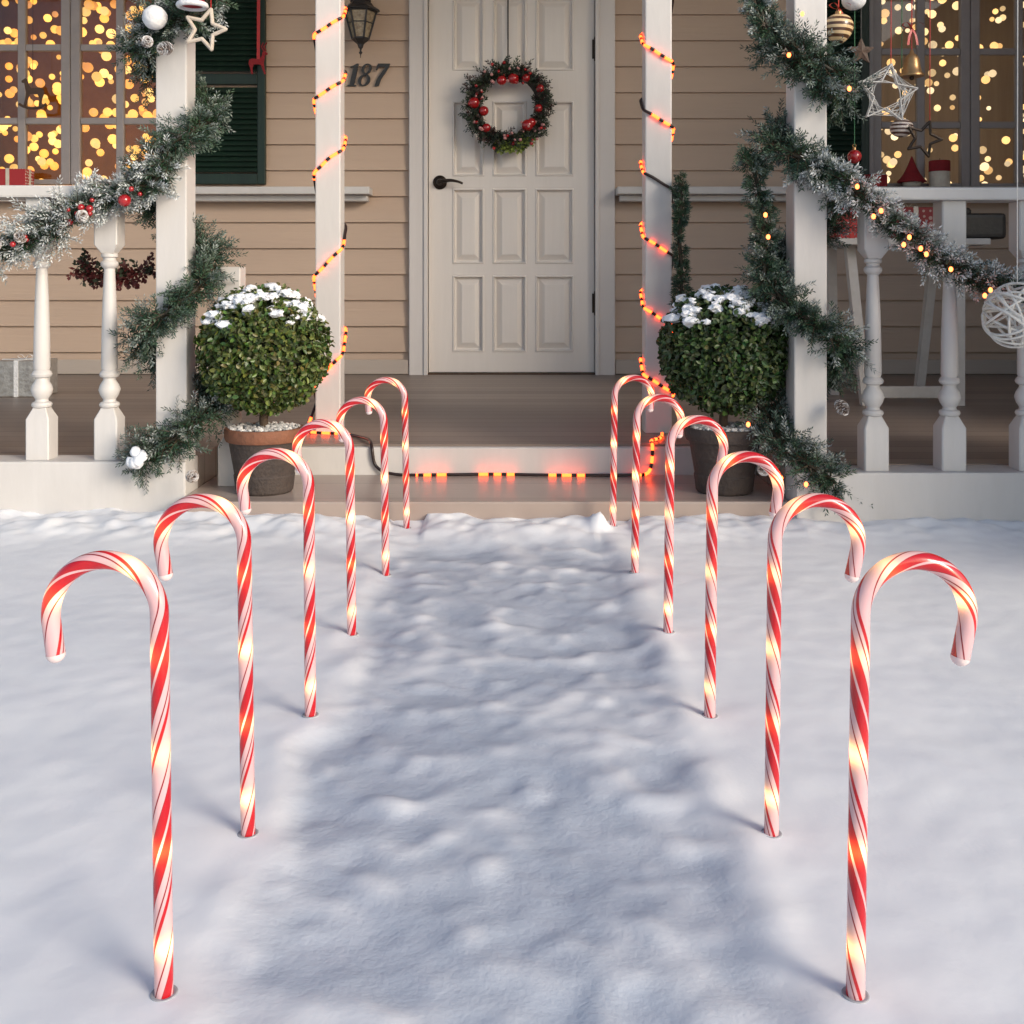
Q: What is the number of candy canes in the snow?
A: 12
